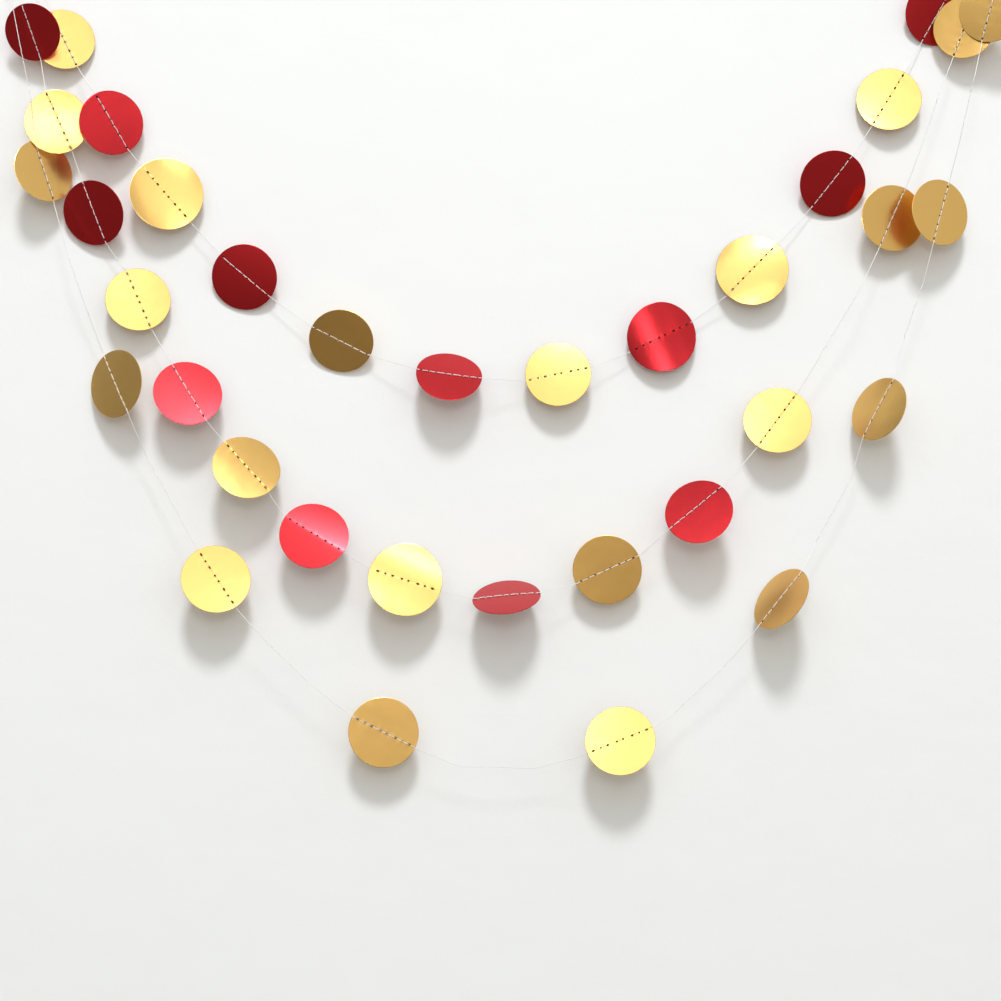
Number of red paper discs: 12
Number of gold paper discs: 23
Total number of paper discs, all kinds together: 35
